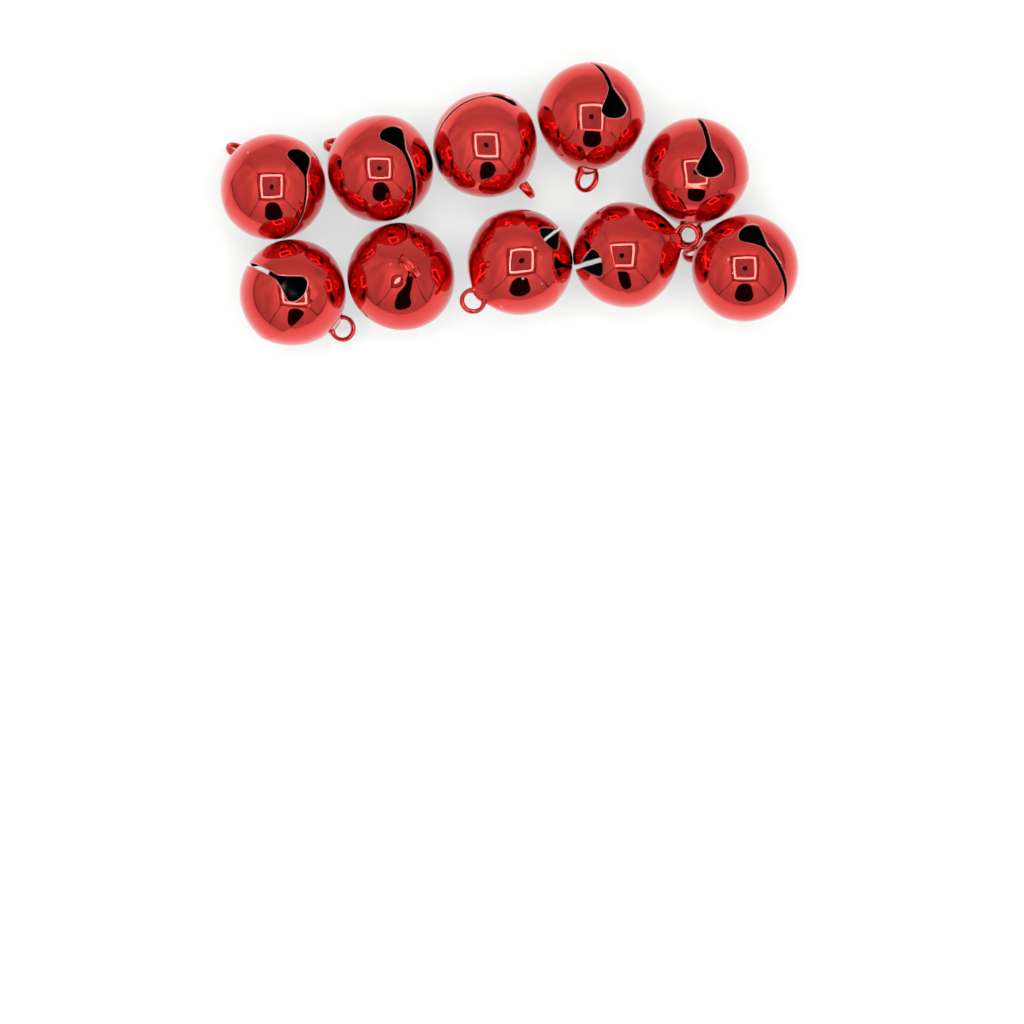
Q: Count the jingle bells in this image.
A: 10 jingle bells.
